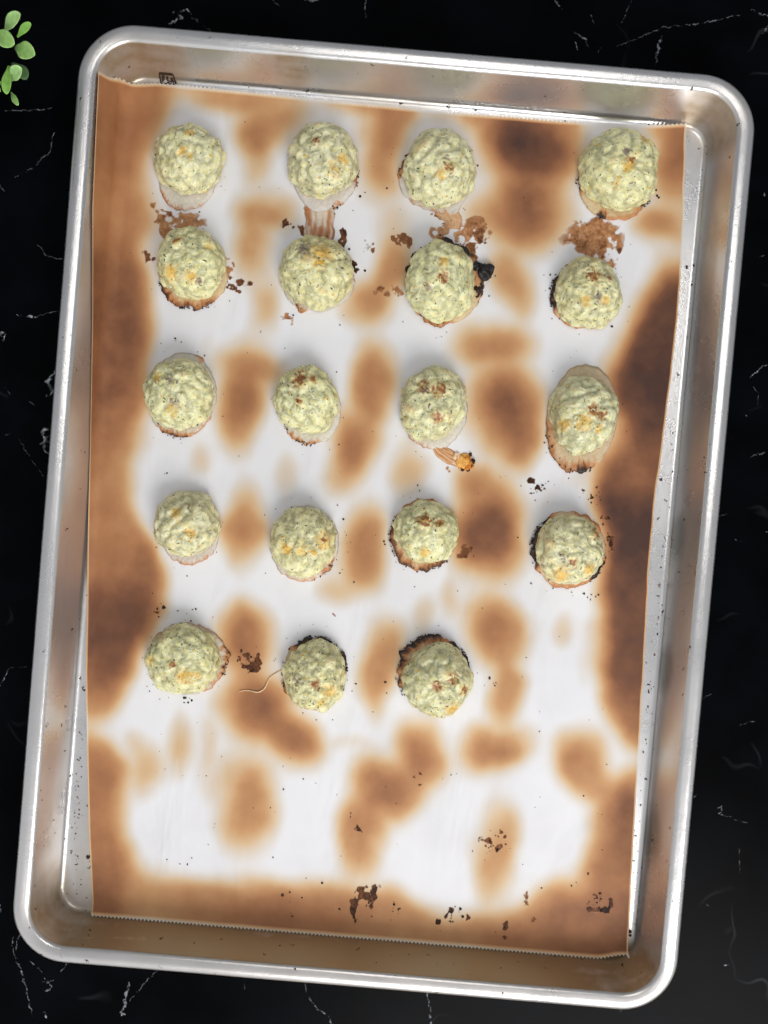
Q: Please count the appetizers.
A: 19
